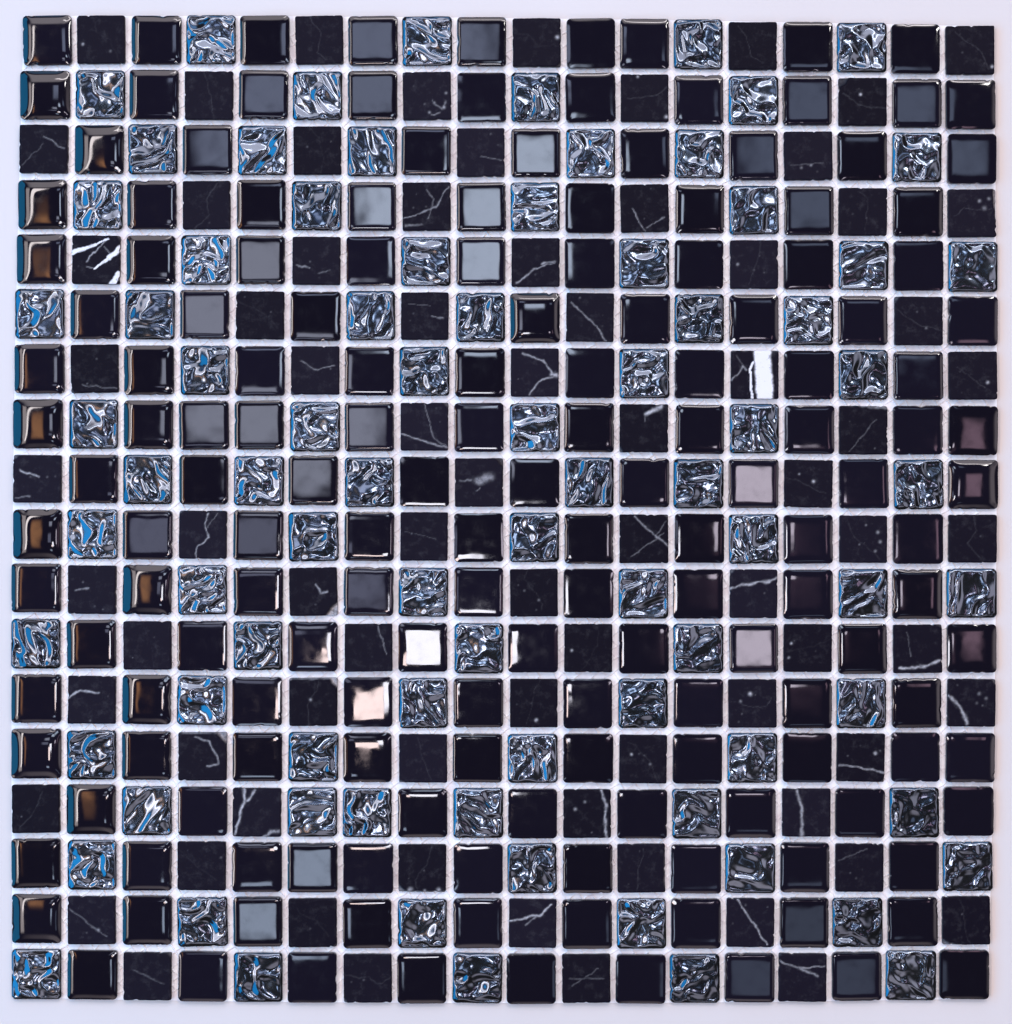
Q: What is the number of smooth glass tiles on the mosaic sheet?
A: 164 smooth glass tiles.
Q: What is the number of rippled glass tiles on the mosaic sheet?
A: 83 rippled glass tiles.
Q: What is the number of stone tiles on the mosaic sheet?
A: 77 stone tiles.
